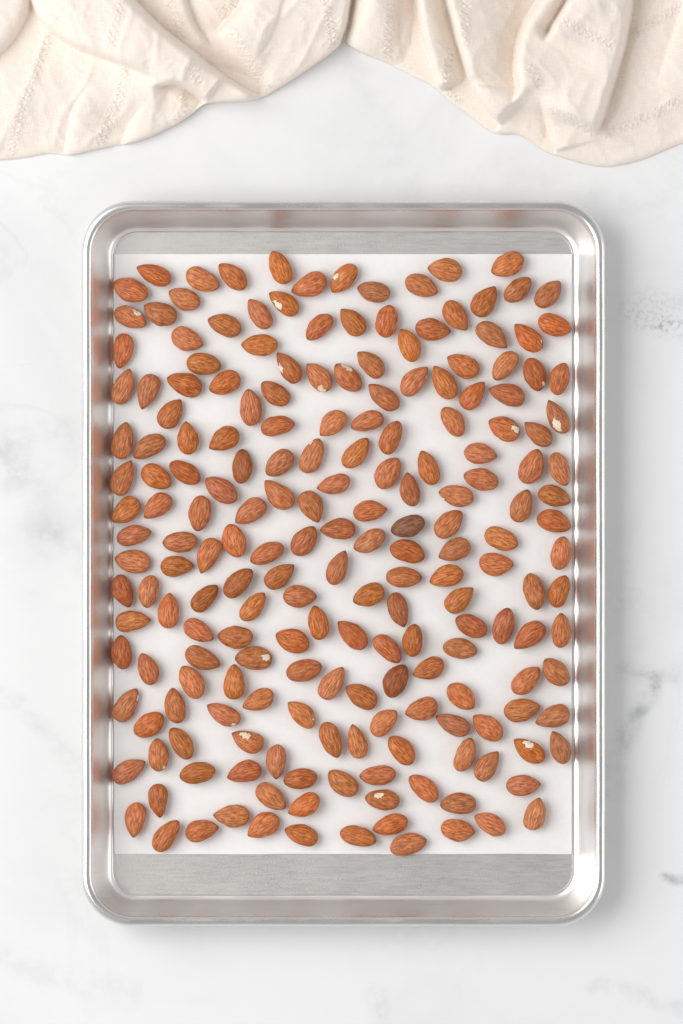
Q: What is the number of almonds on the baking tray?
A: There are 200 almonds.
